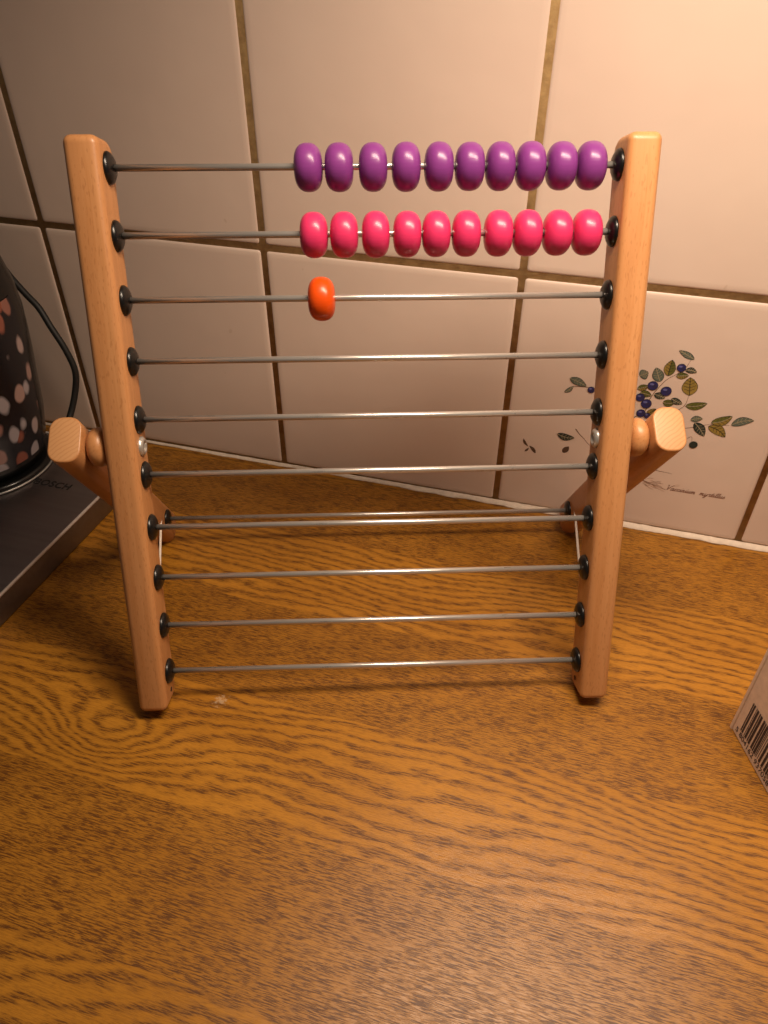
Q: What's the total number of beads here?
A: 21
